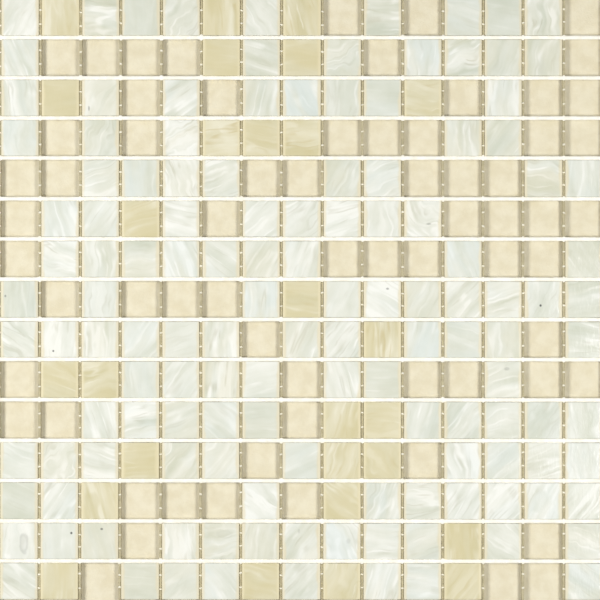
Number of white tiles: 132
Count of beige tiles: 27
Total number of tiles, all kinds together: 159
